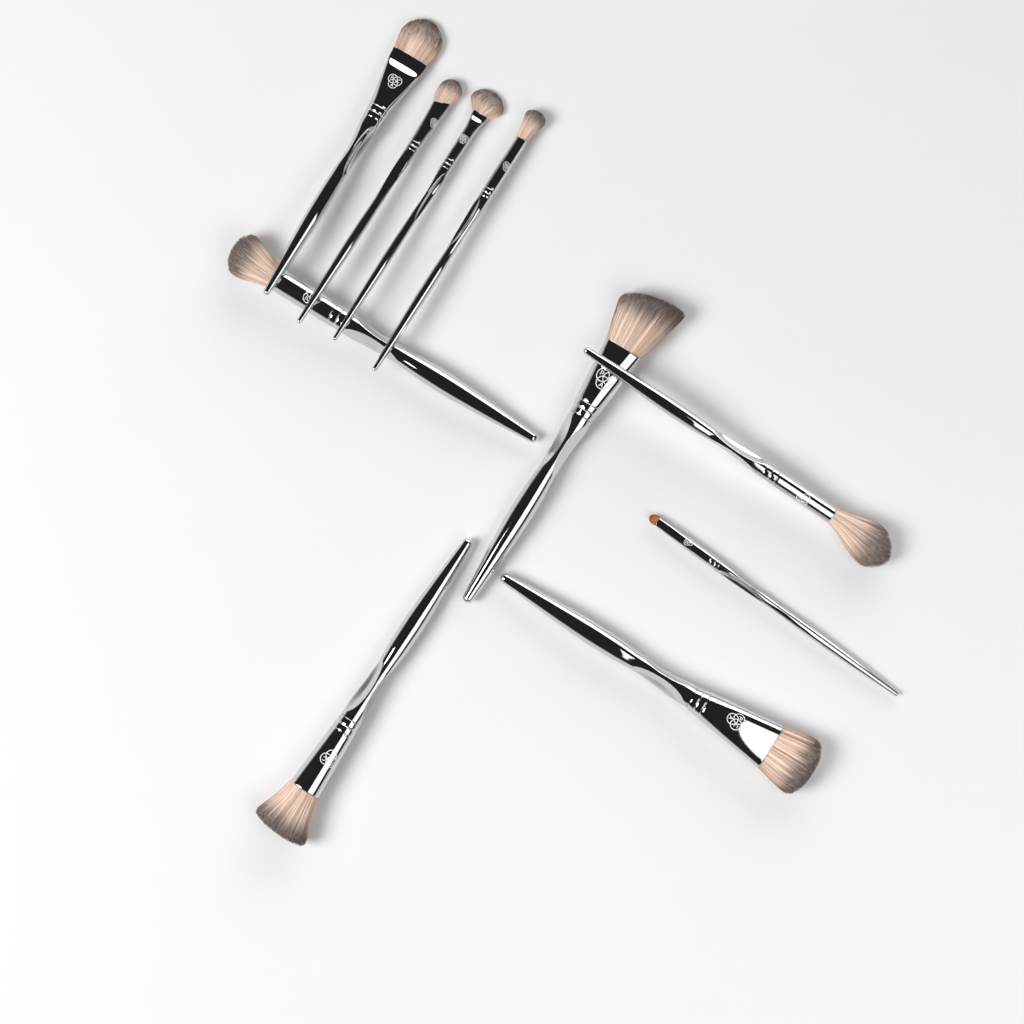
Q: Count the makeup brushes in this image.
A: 10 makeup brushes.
